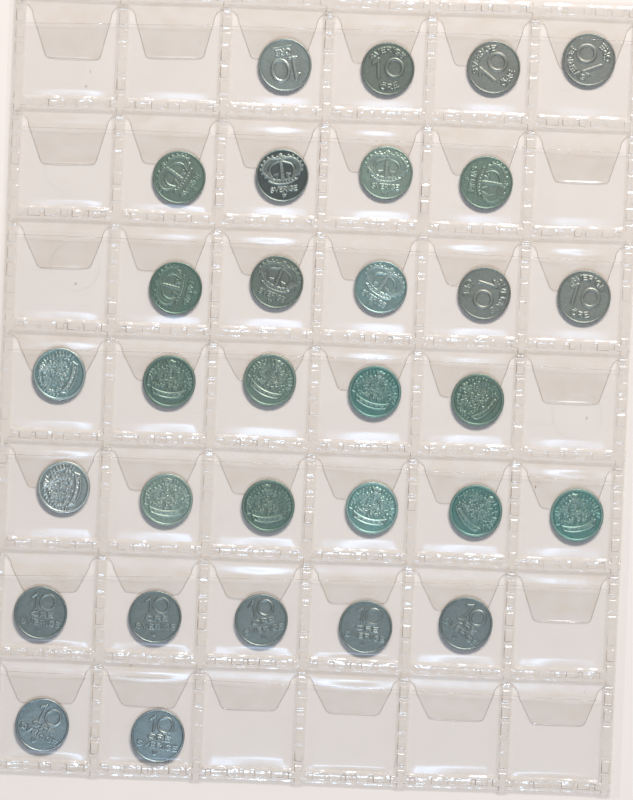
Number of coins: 31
